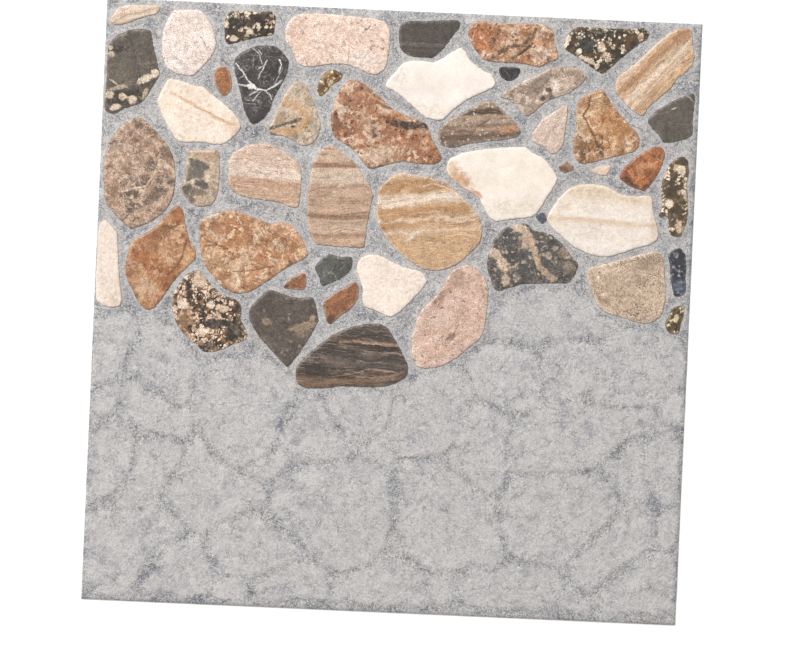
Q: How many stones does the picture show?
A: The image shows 49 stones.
